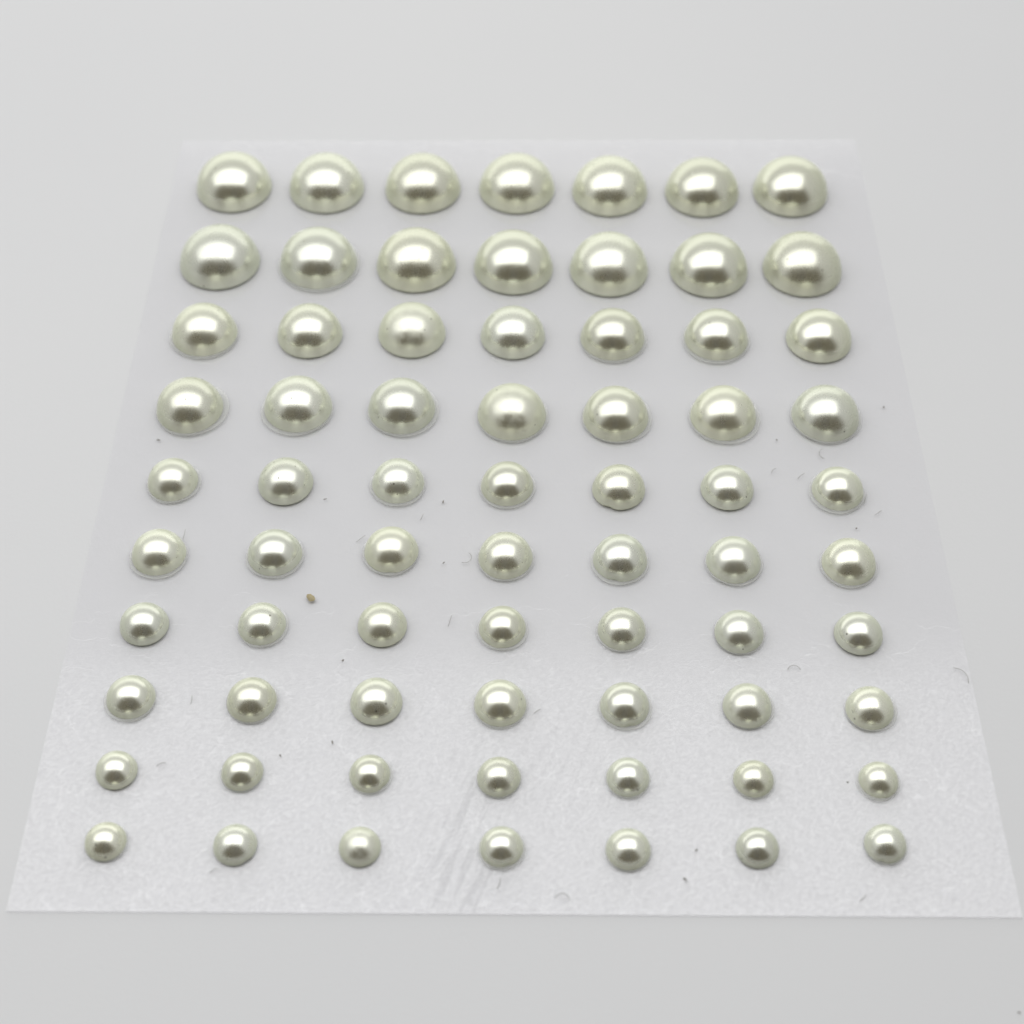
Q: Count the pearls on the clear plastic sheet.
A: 70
